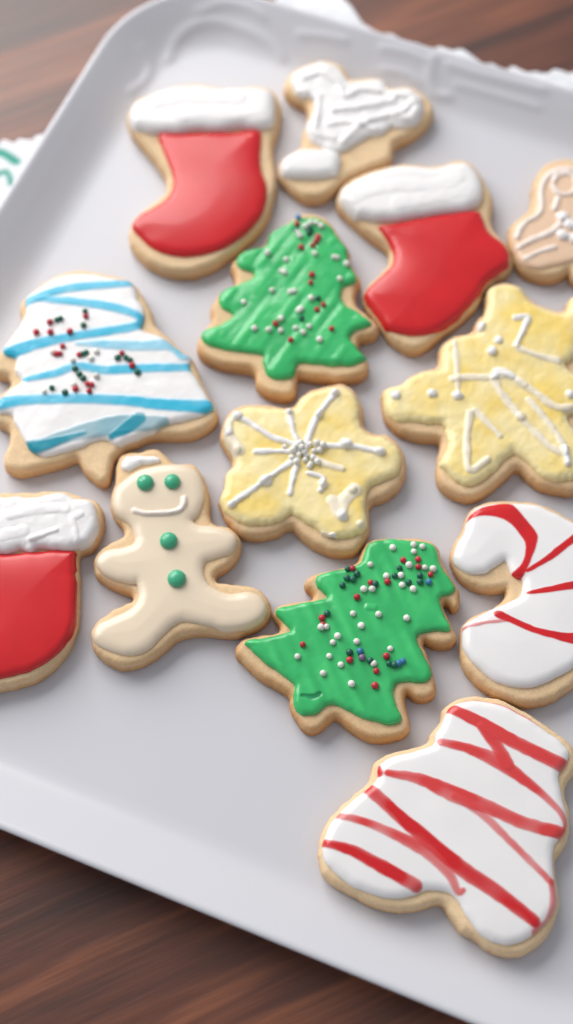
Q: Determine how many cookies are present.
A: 13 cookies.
